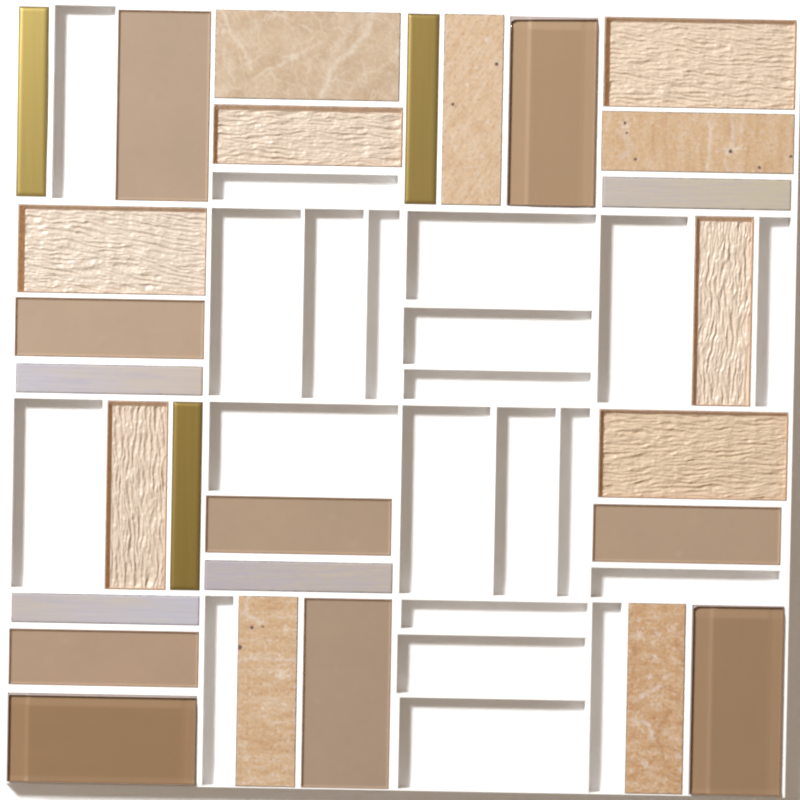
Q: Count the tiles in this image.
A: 27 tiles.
